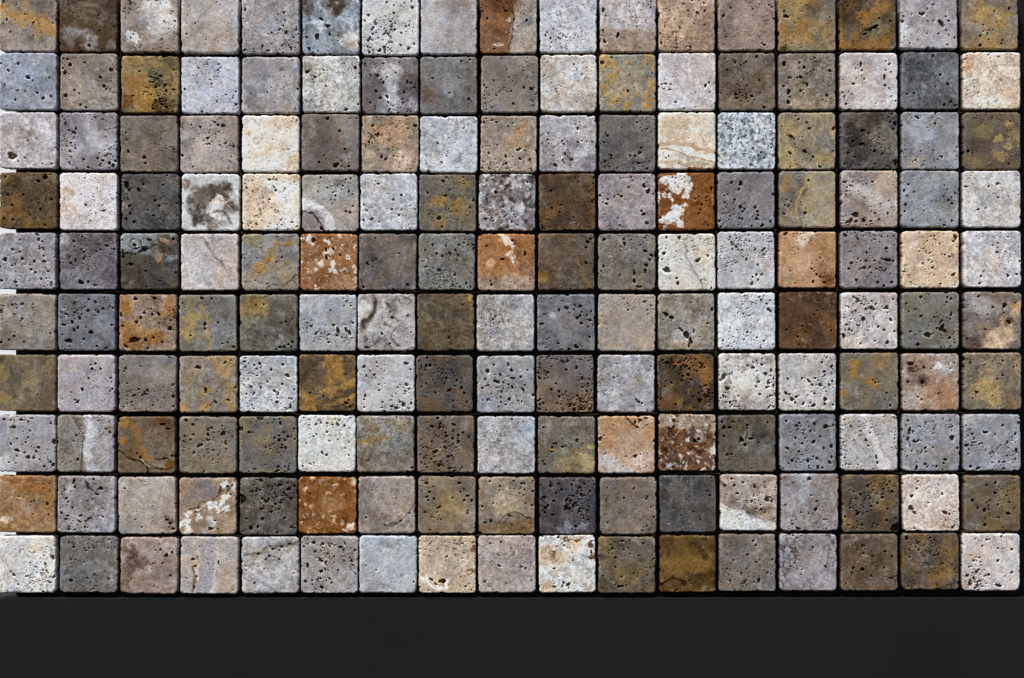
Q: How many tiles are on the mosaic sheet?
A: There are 170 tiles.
